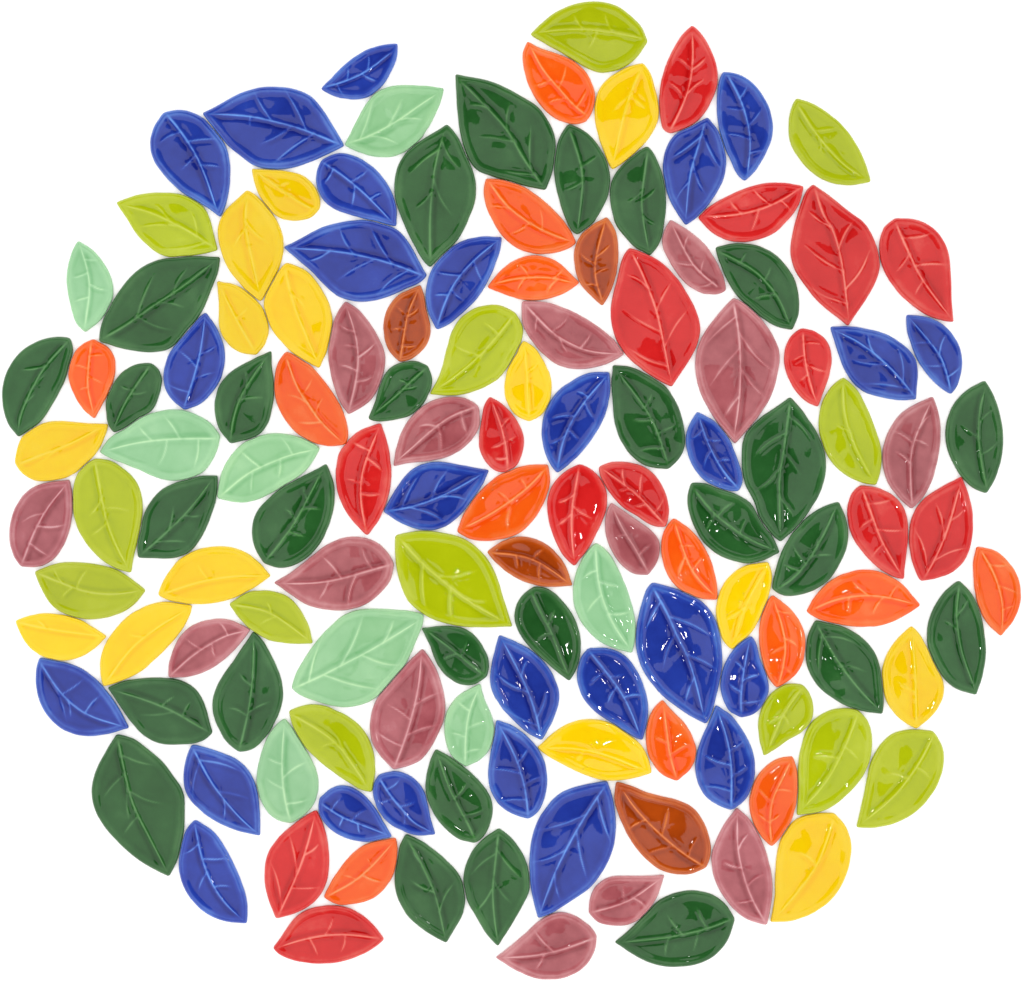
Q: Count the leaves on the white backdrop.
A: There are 134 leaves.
